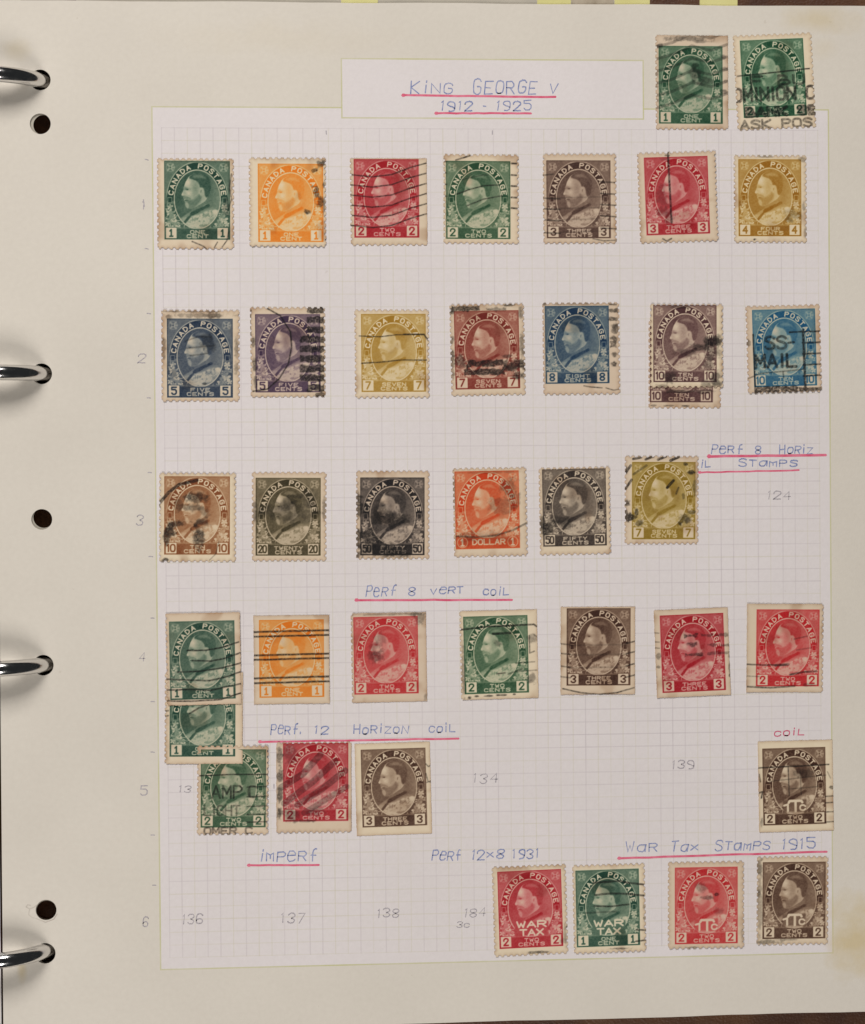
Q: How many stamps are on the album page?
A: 39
